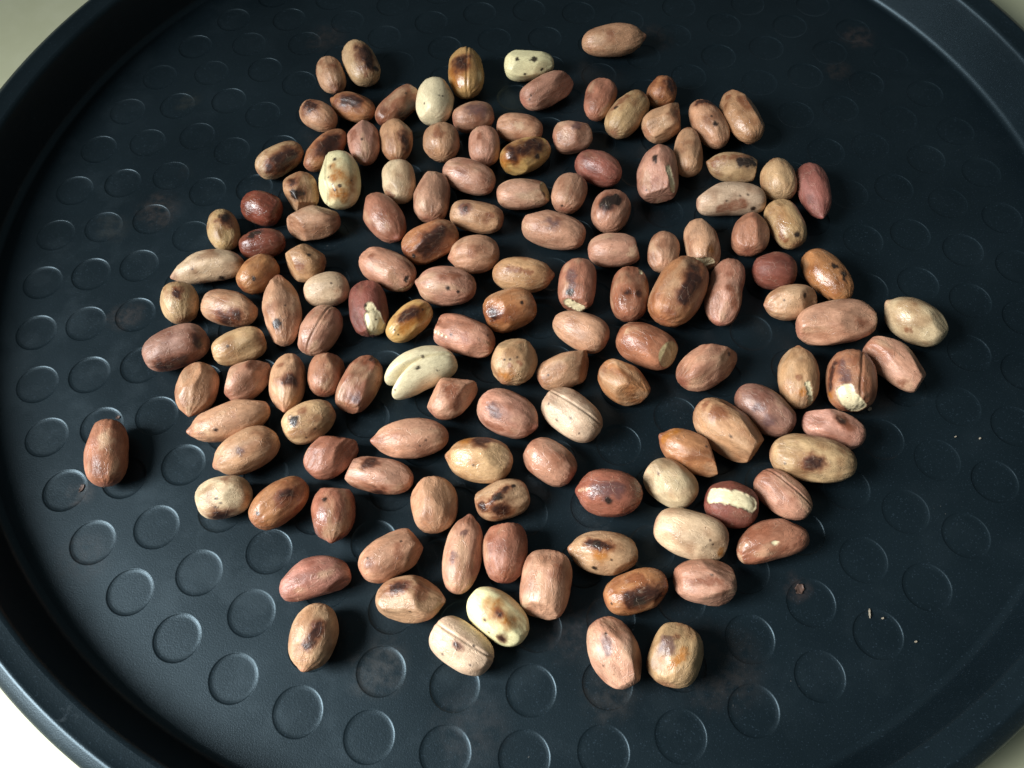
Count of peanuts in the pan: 138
